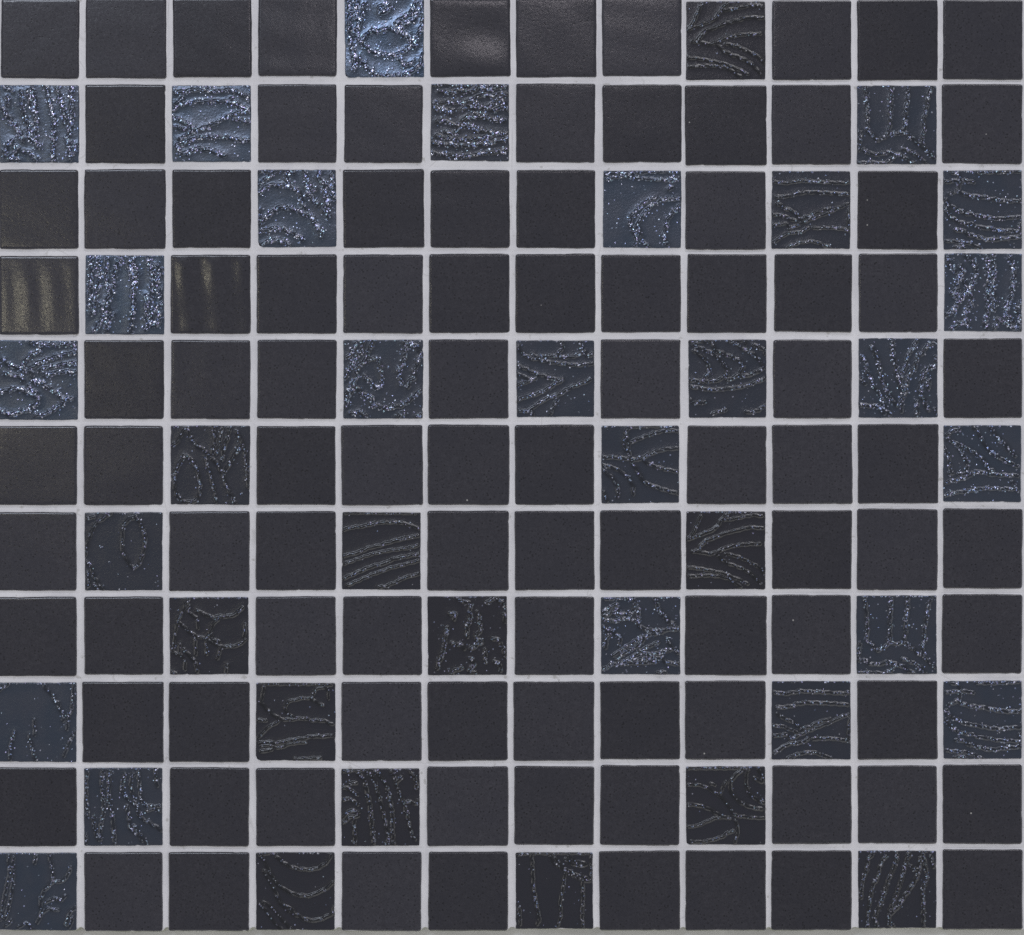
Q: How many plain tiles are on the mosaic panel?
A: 94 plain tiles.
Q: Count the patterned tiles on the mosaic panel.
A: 38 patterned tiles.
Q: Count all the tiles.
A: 132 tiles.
